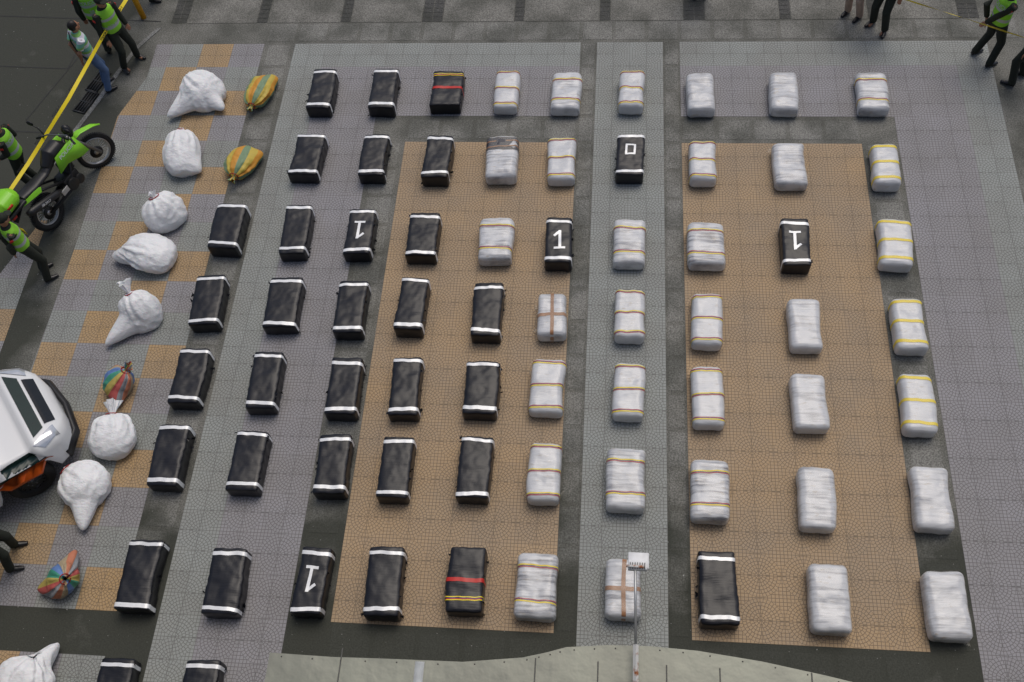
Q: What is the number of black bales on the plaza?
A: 36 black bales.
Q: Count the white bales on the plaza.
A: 34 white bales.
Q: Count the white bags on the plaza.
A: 8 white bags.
